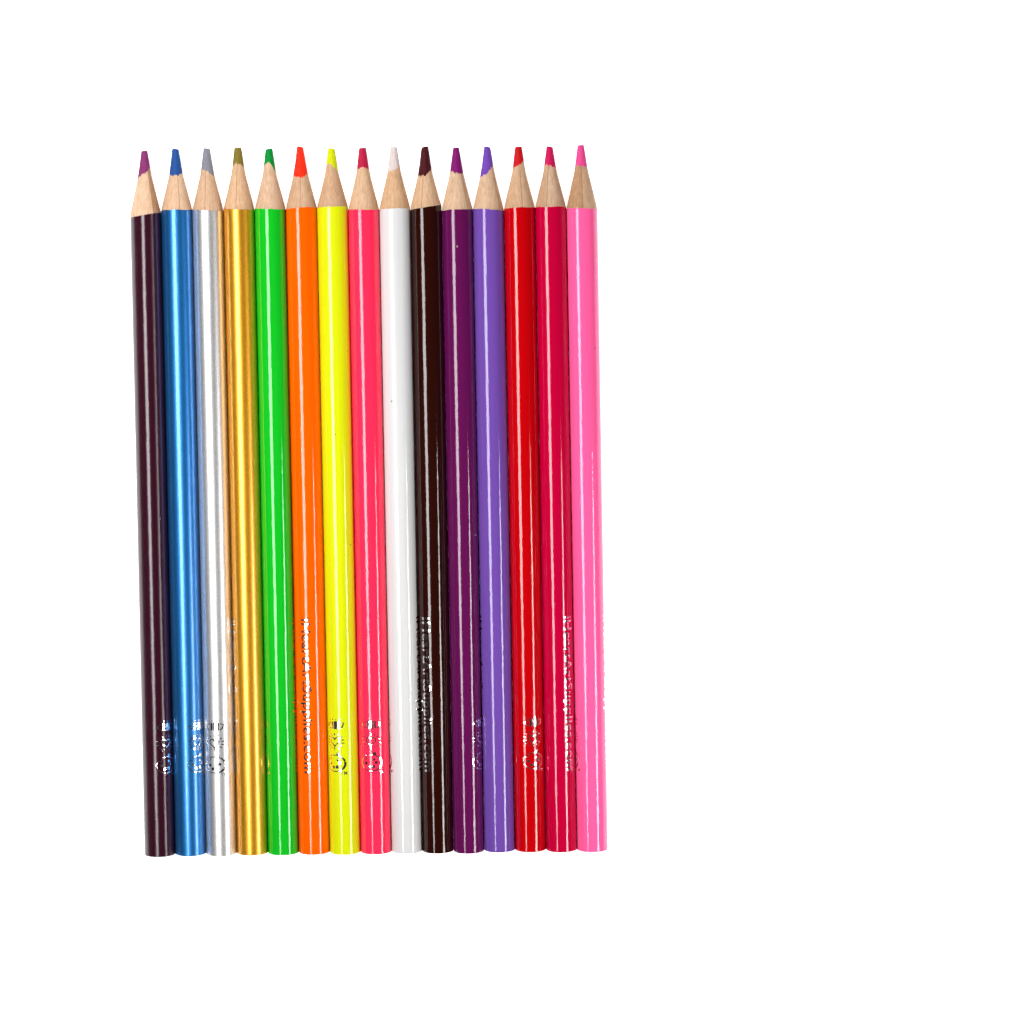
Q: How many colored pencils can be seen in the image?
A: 15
